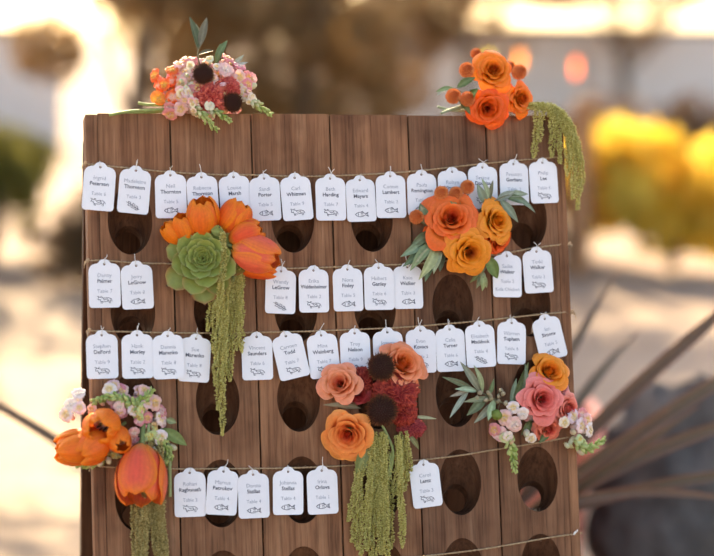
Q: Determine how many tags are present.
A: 44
